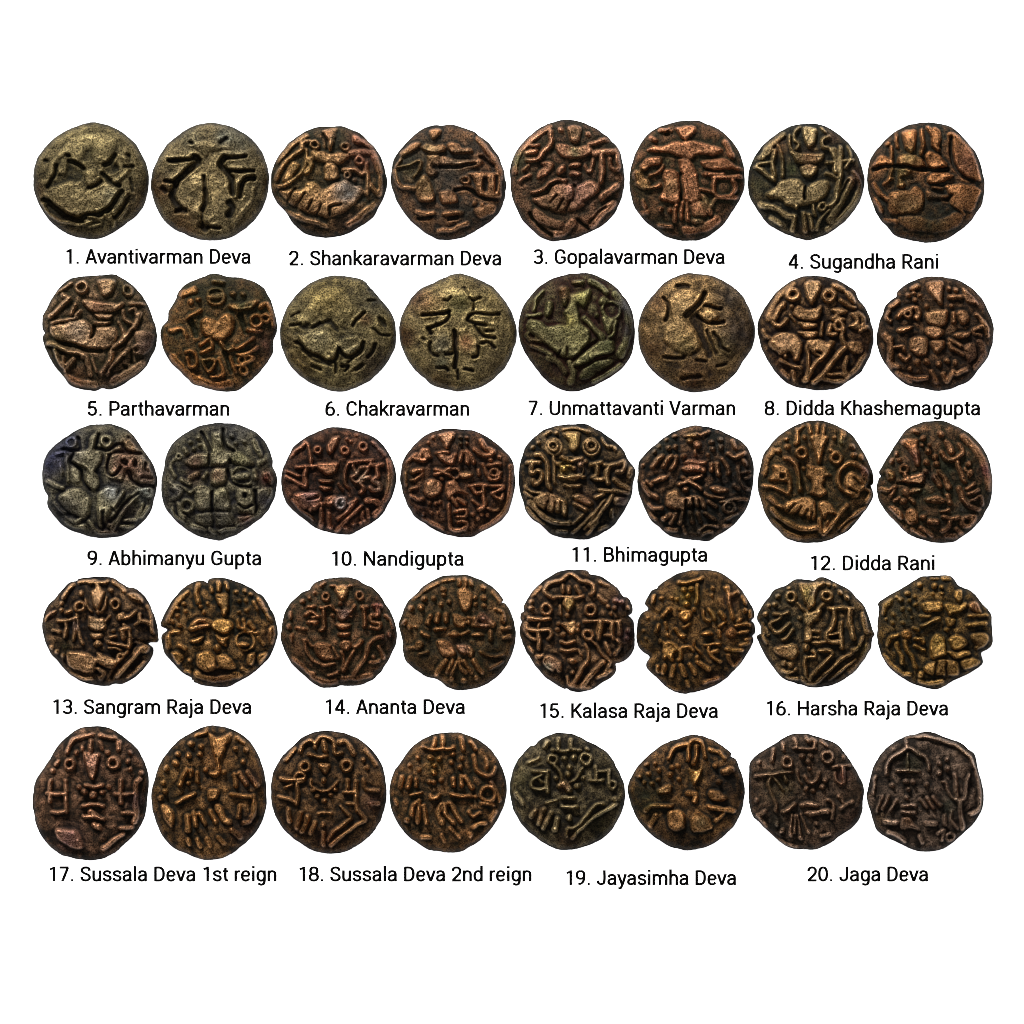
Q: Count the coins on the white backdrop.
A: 40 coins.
